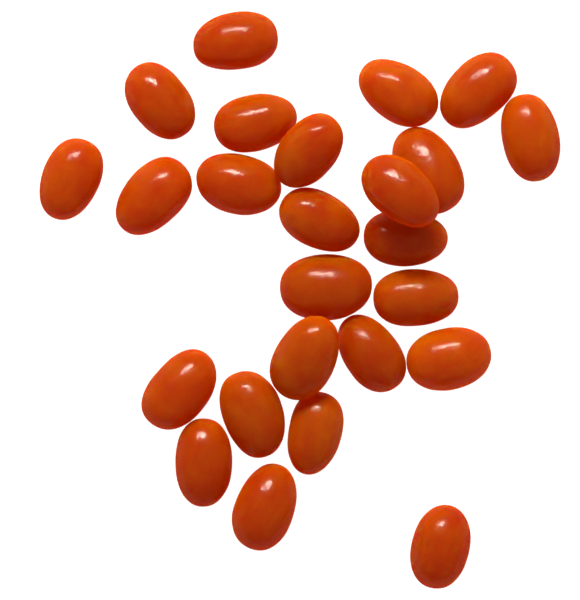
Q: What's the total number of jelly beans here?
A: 25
